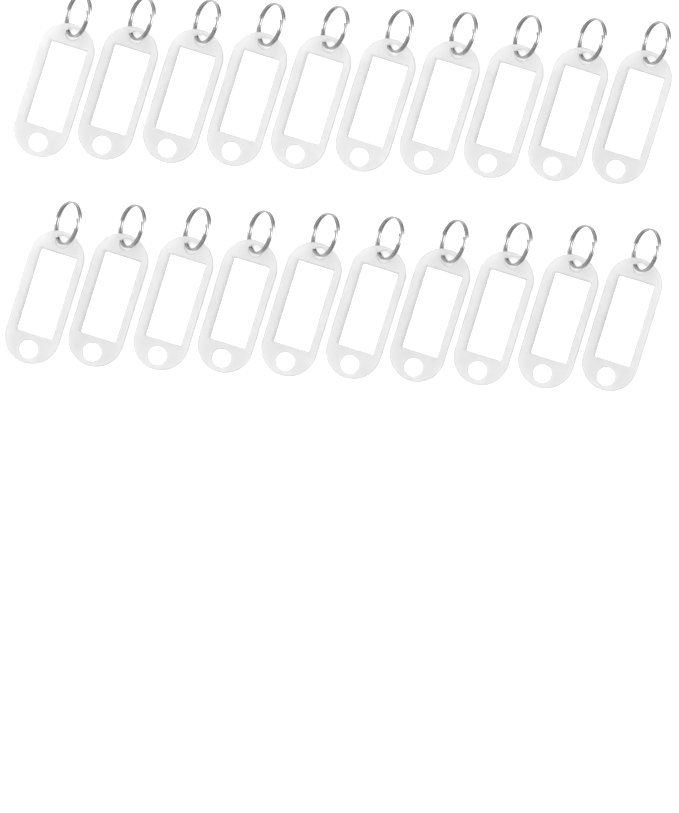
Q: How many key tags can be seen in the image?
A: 20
